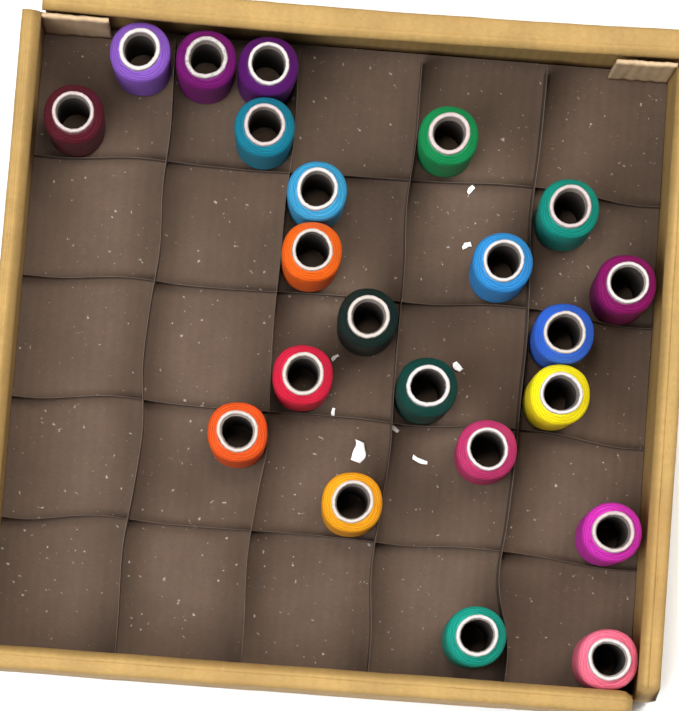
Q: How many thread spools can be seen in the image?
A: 22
